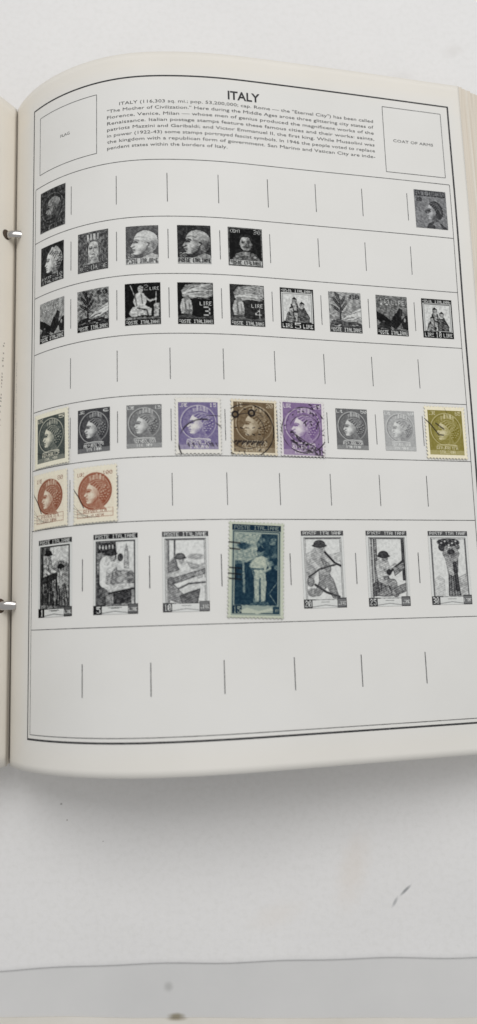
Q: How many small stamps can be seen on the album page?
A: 27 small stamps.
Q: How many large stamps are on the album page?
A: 7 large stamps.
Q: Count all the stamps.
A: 34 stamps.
